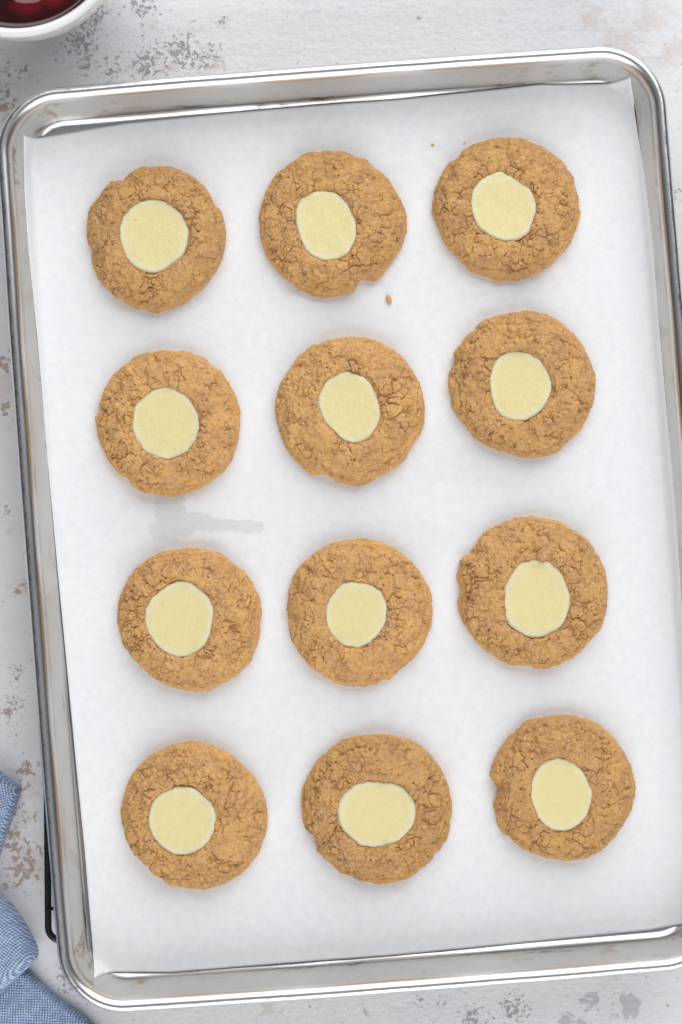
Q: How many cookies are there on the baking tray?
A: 12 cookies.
